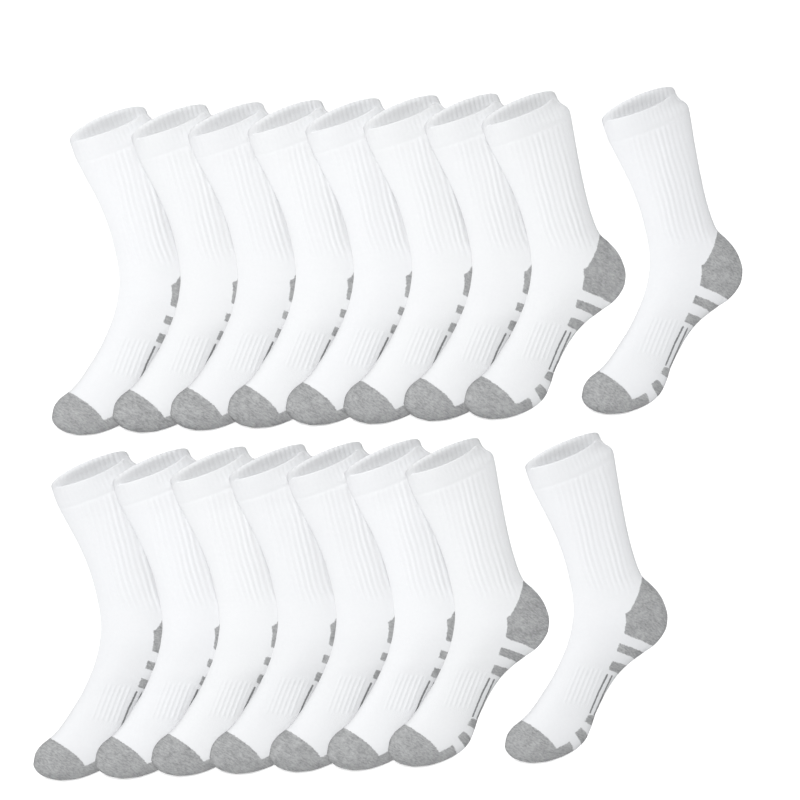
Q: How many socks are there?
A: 17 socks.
